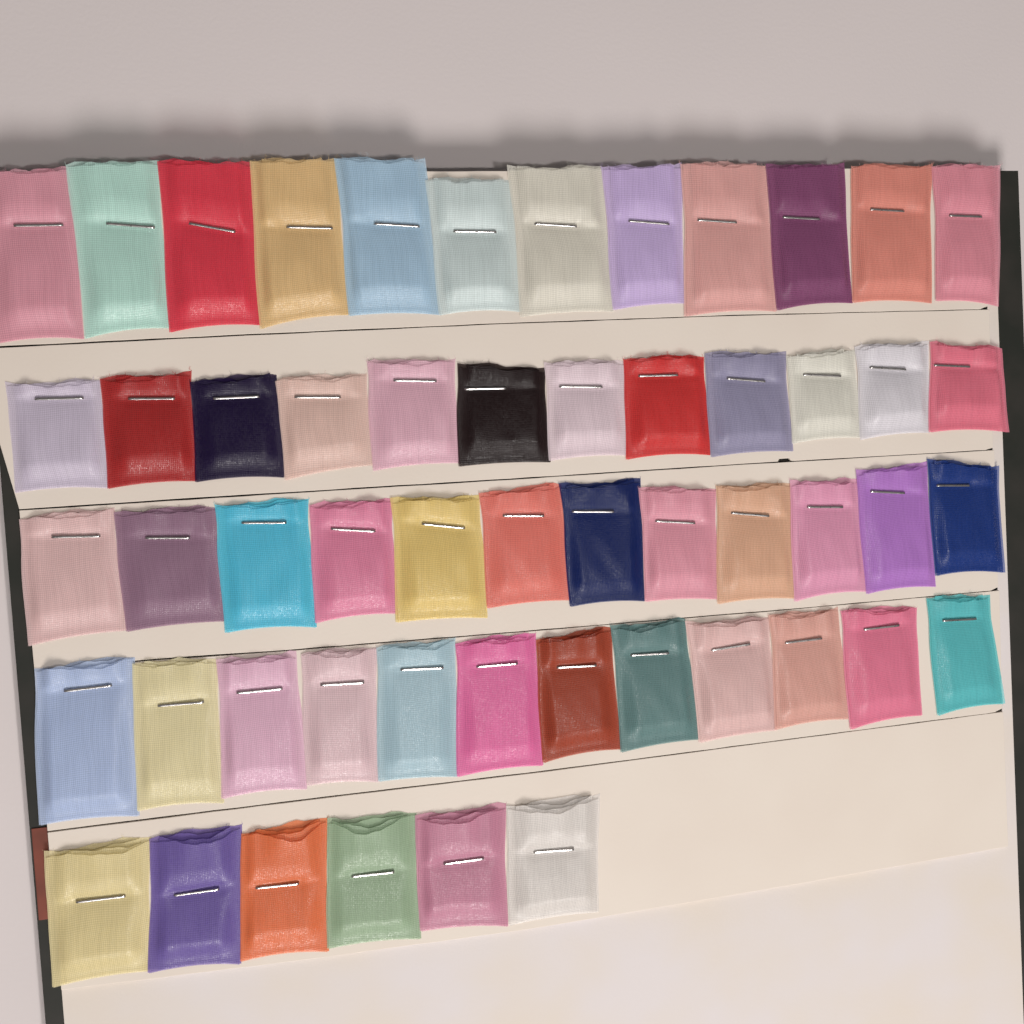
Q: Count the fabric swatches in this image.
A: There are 54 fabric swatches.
